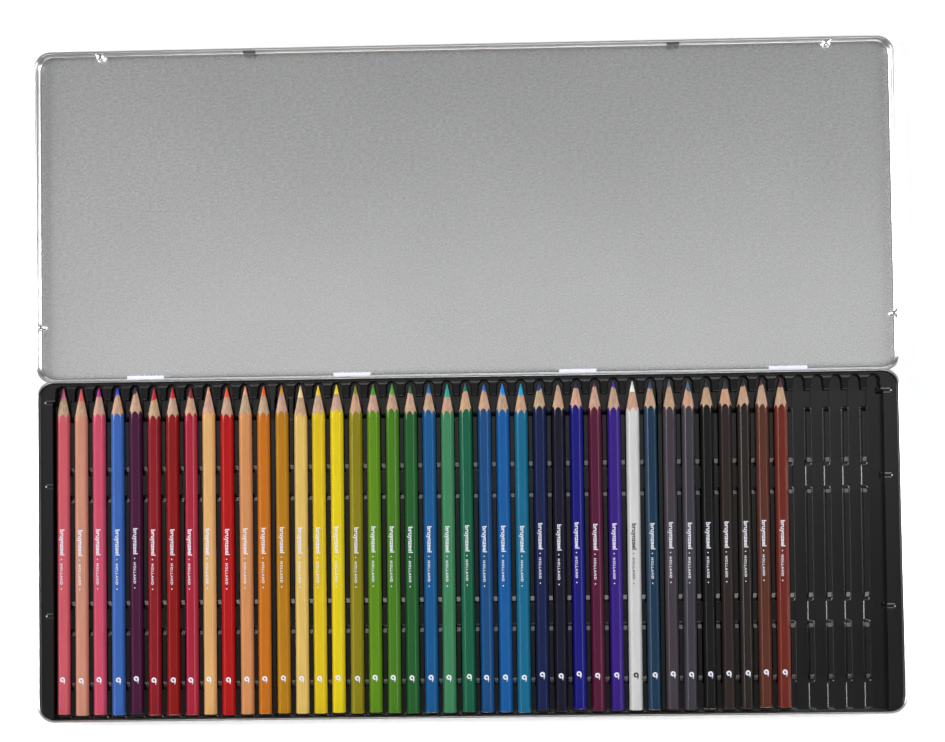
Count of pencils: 40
